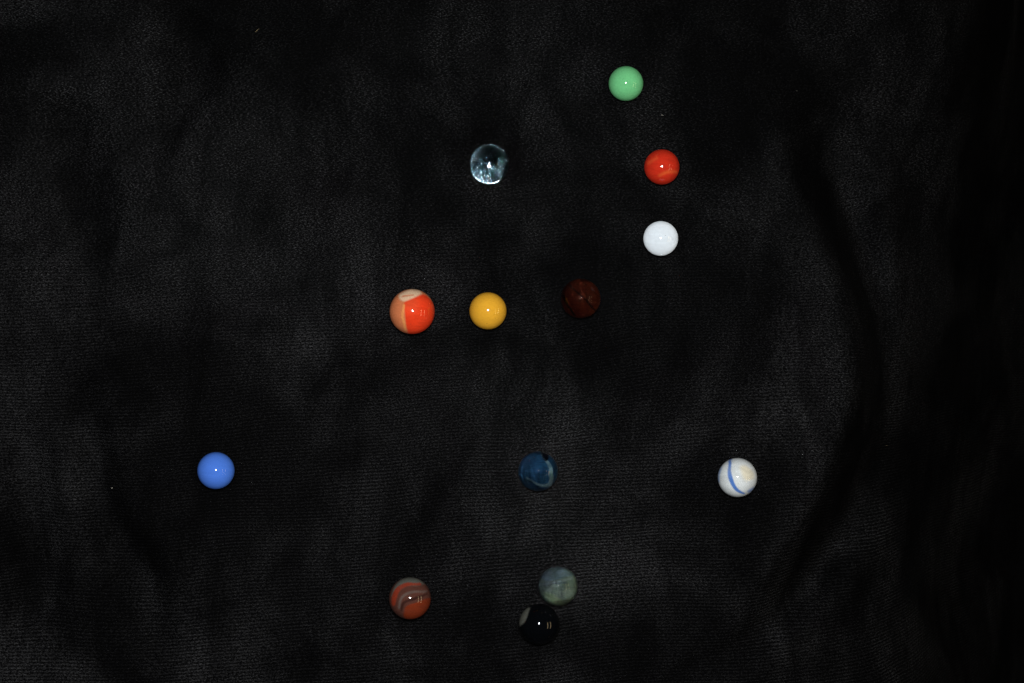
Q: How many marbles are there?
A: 13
